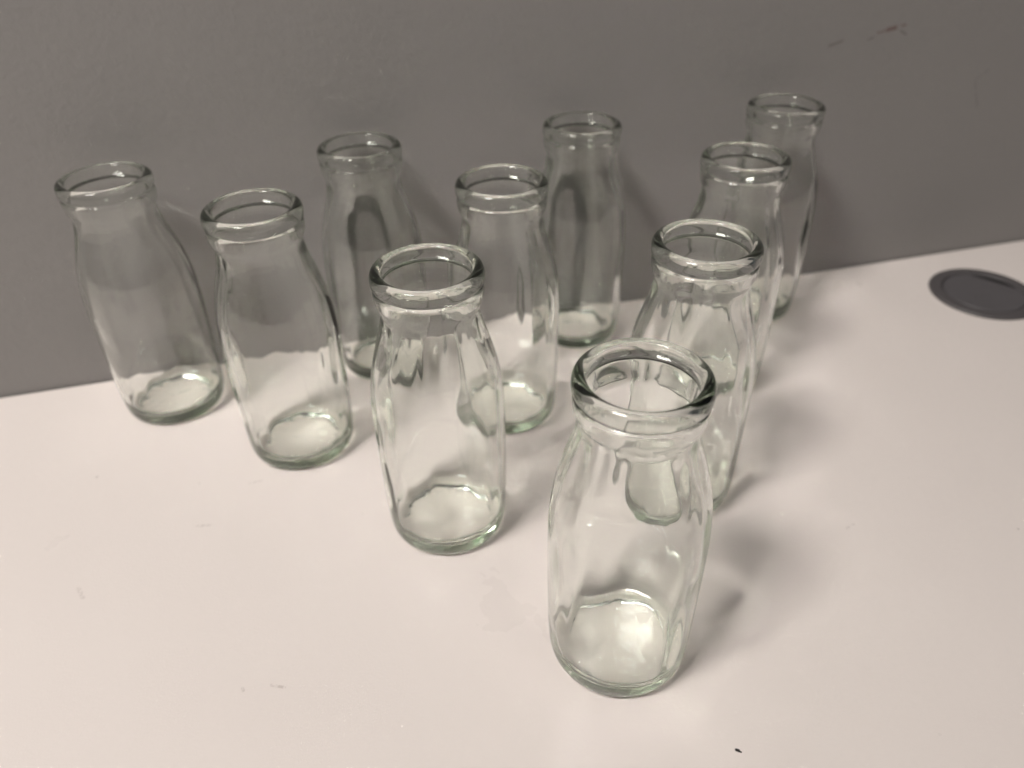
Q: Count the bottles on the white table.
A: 10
